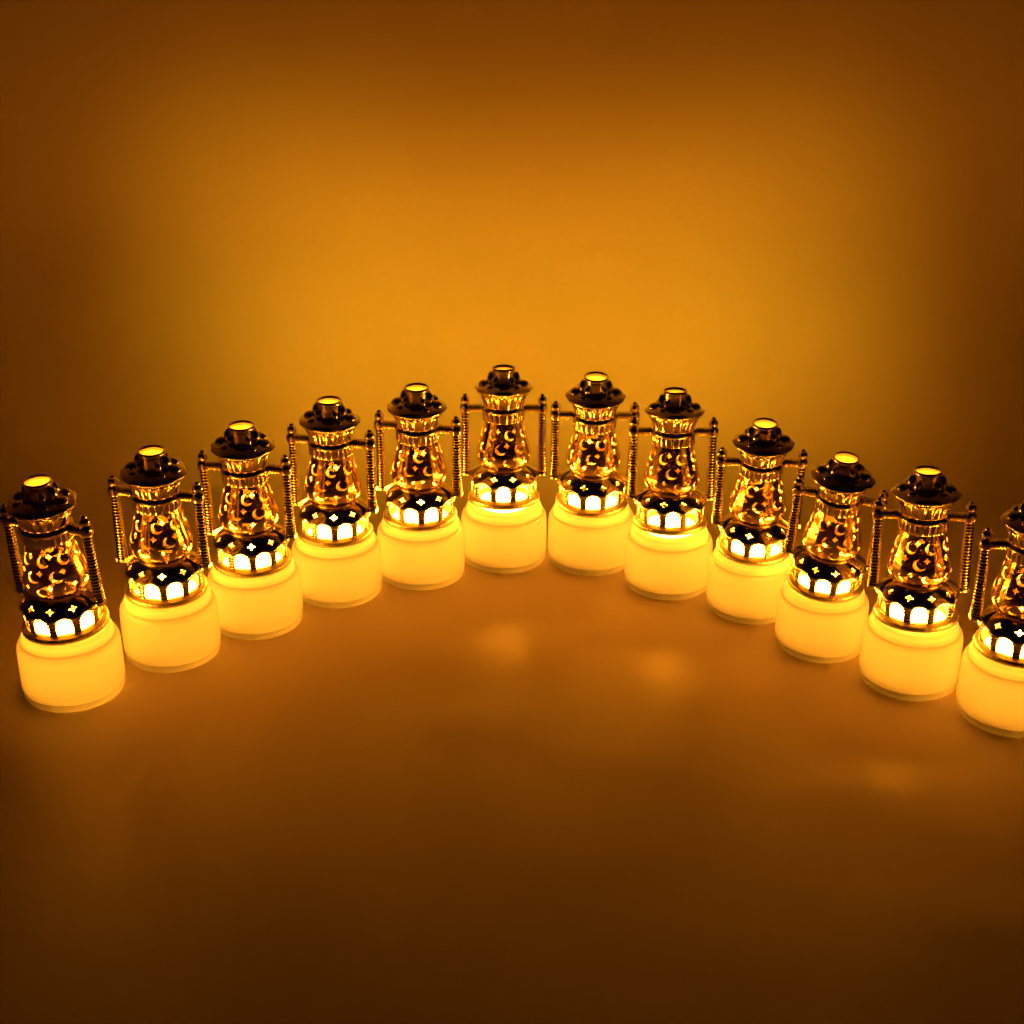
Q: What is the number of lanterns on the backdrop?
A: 12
